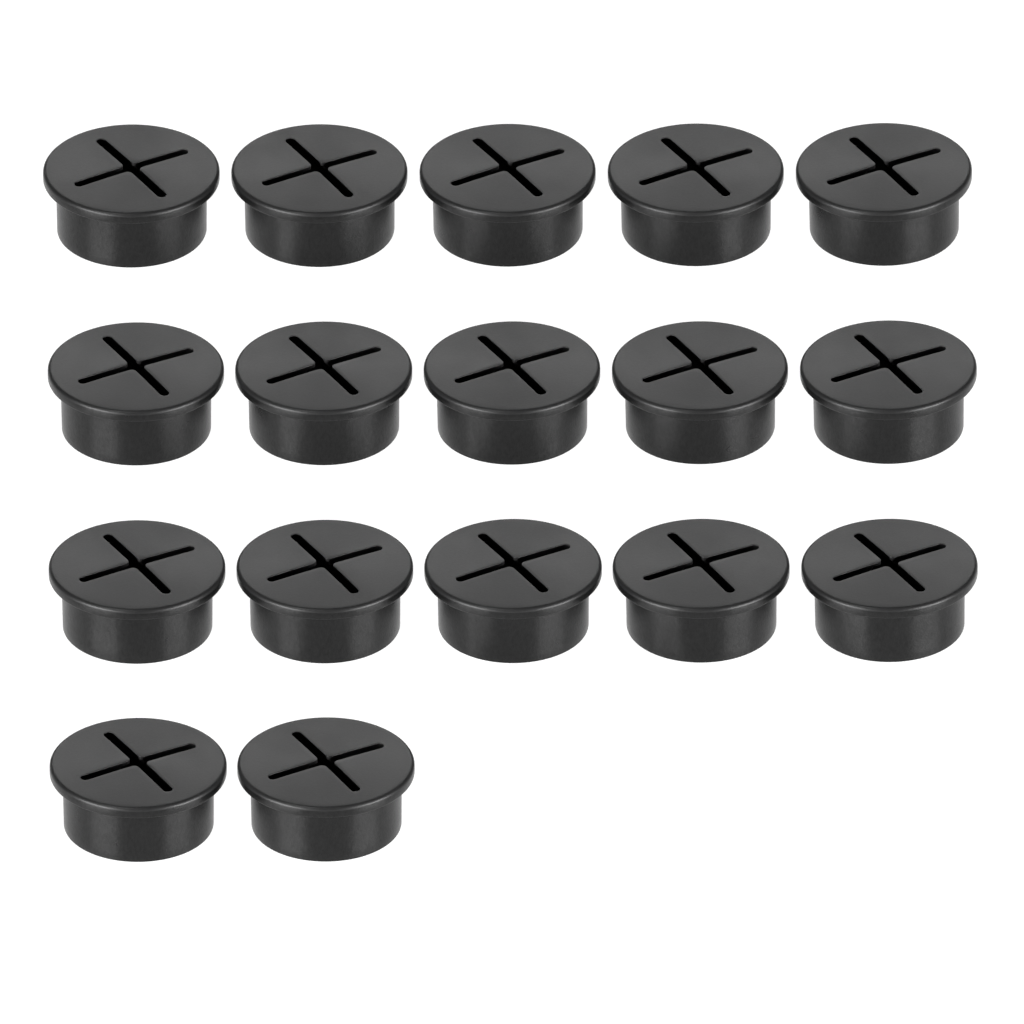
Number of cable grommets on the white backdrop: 17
